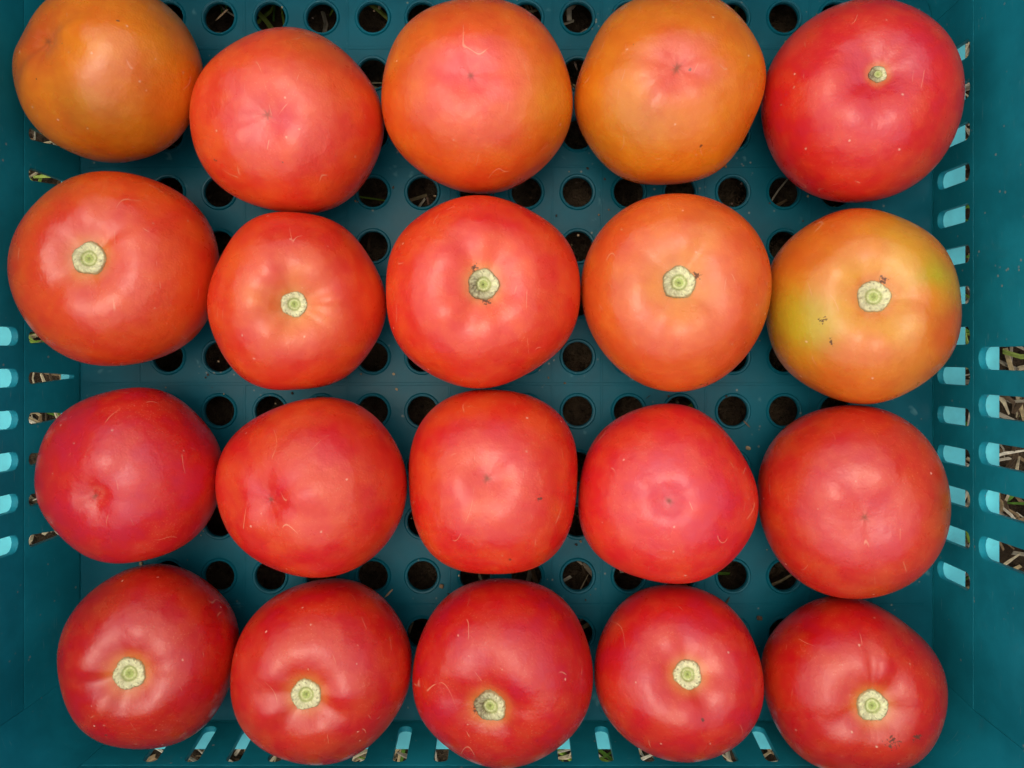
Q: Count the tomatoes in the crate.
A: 20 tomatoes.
